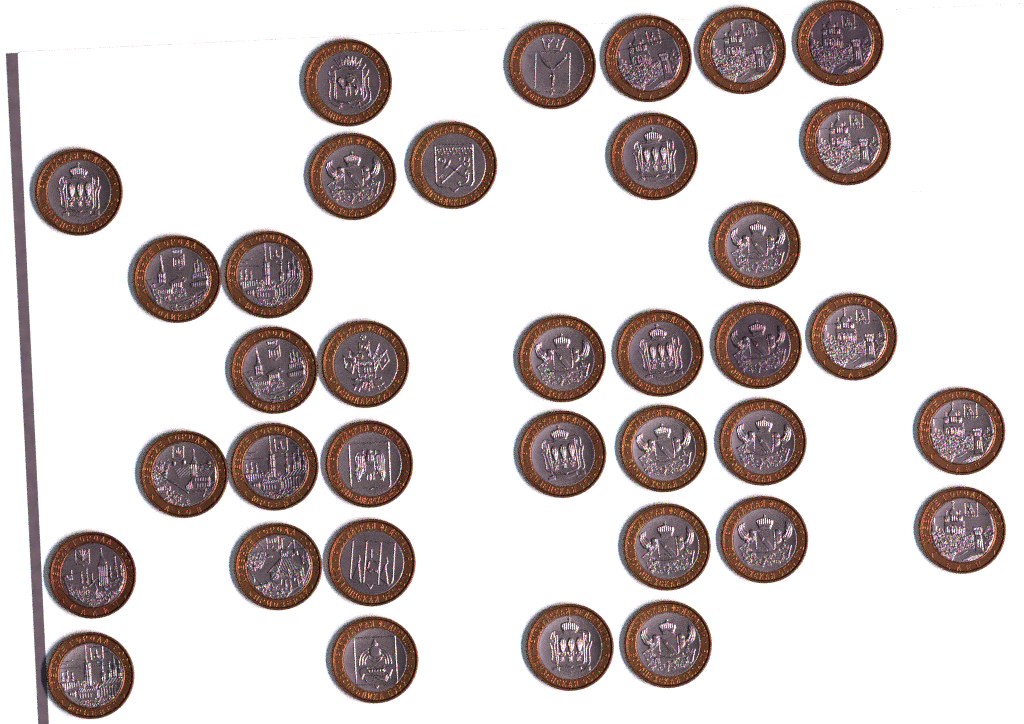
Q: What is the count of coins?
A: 36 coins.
